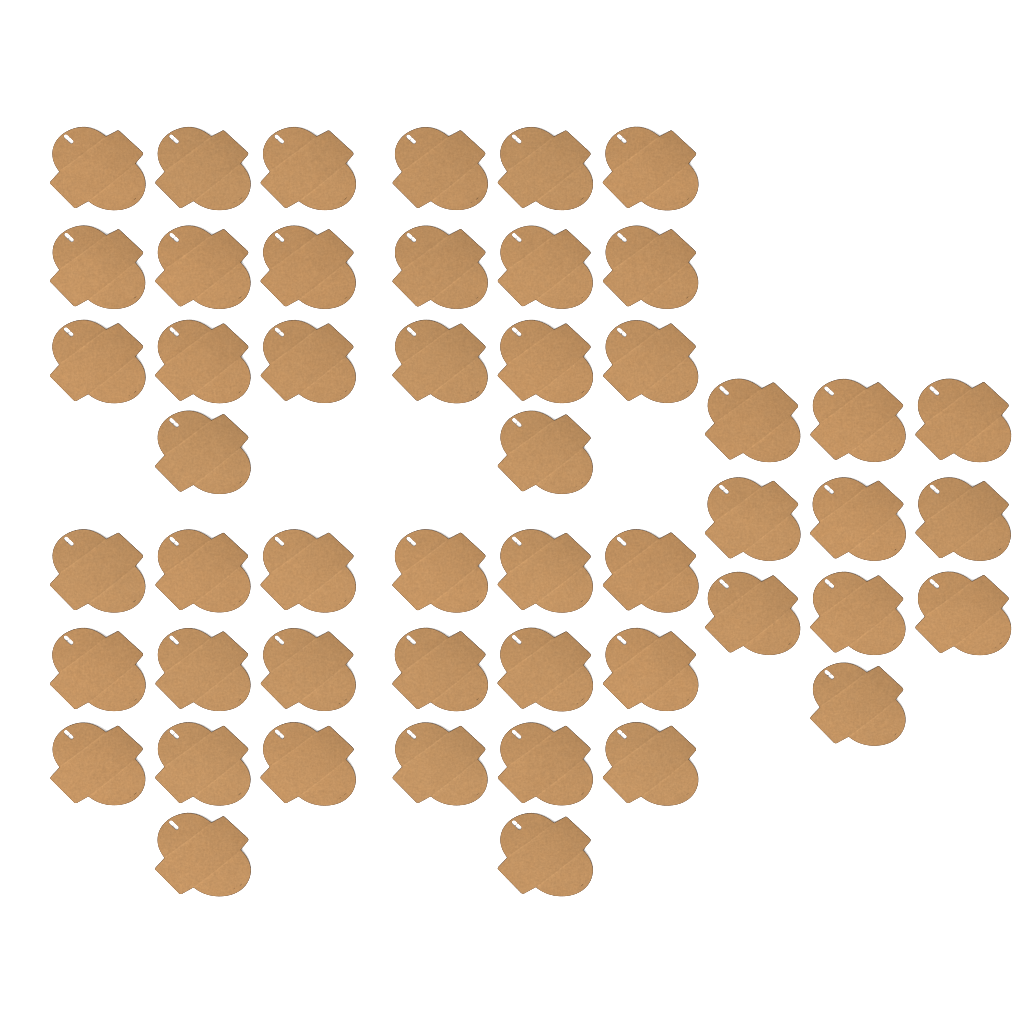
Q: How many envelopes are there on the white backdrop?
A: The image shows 50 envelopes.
